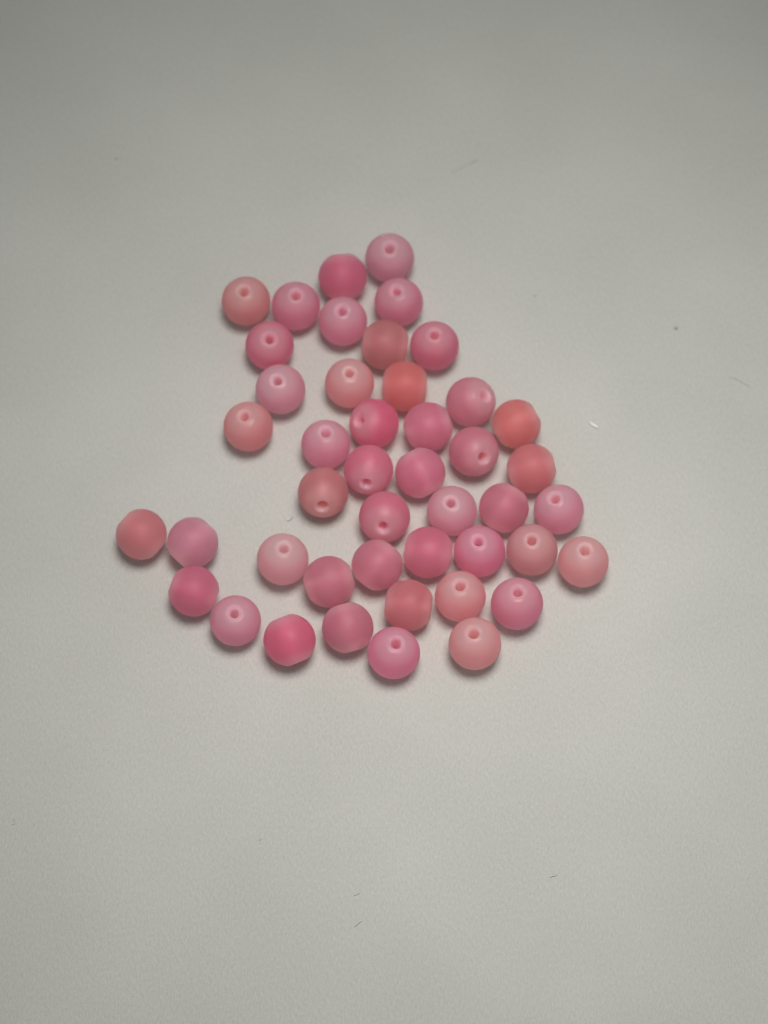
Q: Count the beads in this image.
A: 45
